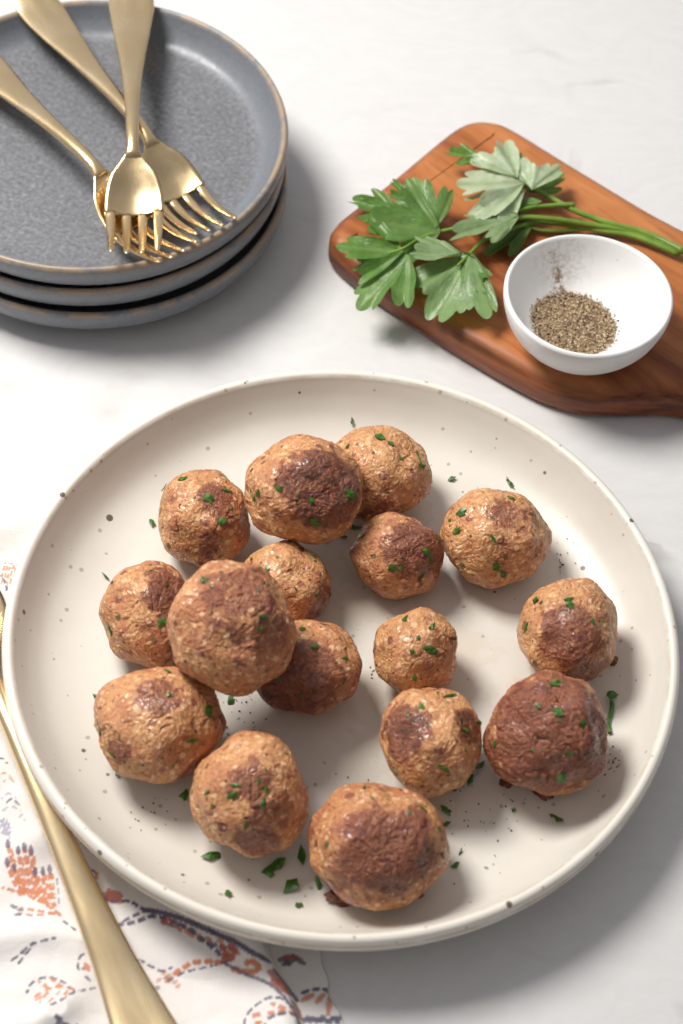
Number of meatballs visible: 16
